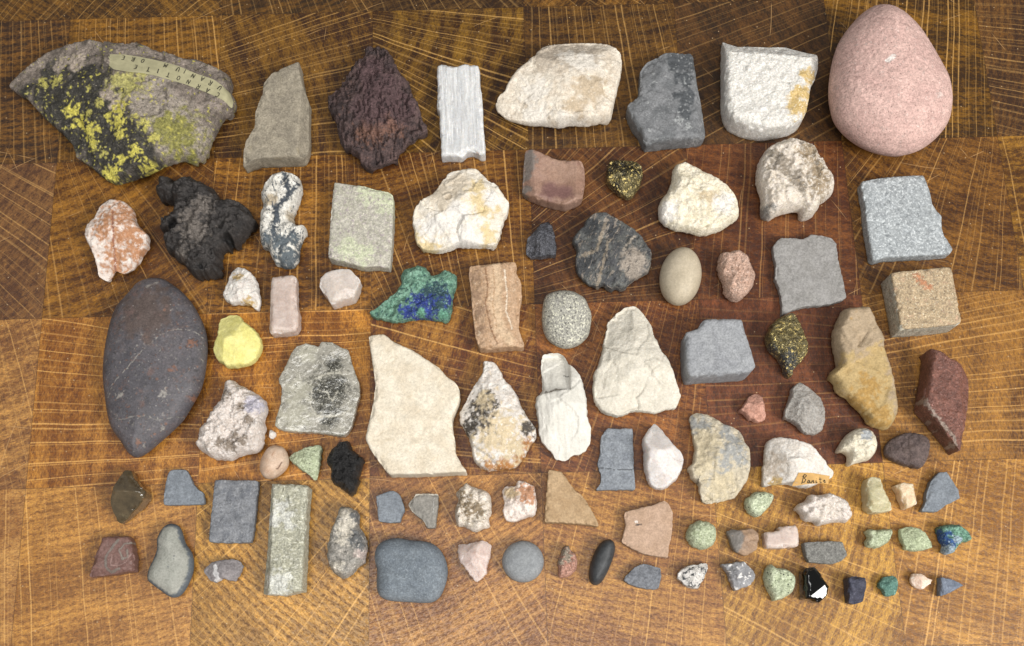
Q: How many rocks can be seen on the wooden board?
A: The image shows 94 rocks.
